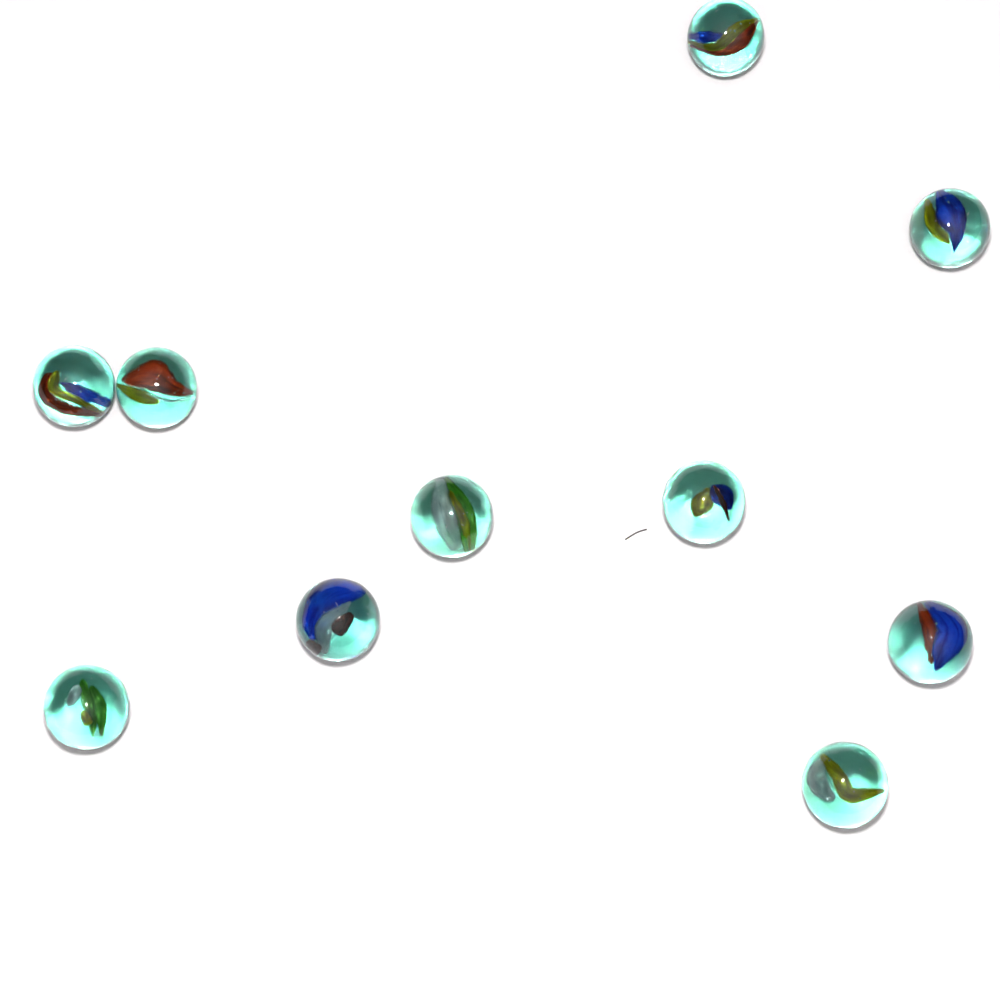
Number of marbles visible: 10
